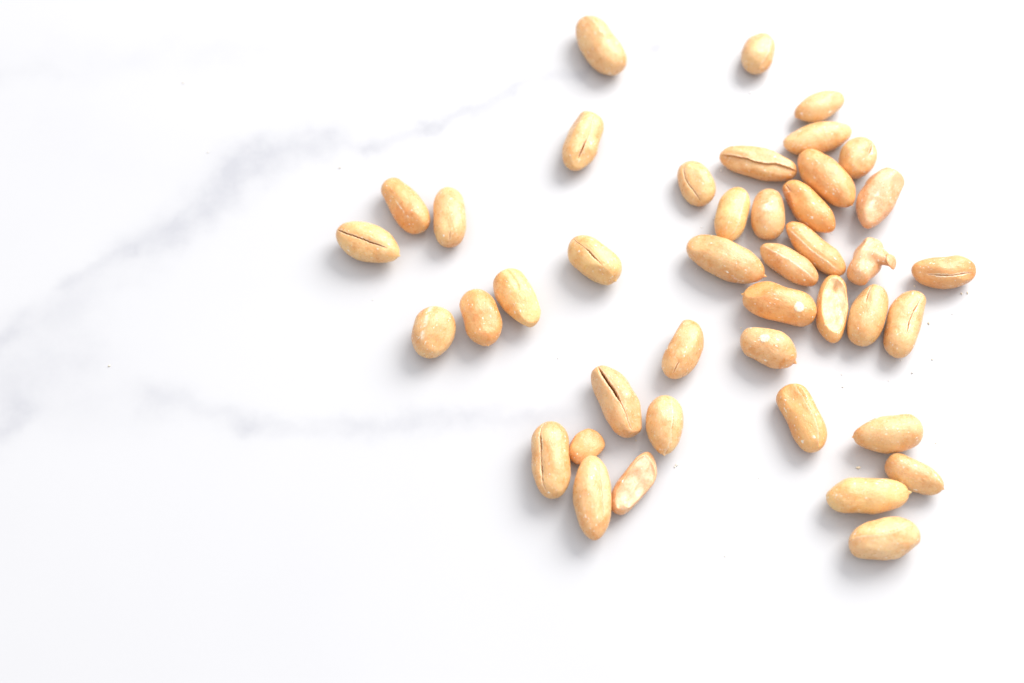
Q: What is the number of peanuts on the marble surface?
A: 42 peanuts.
